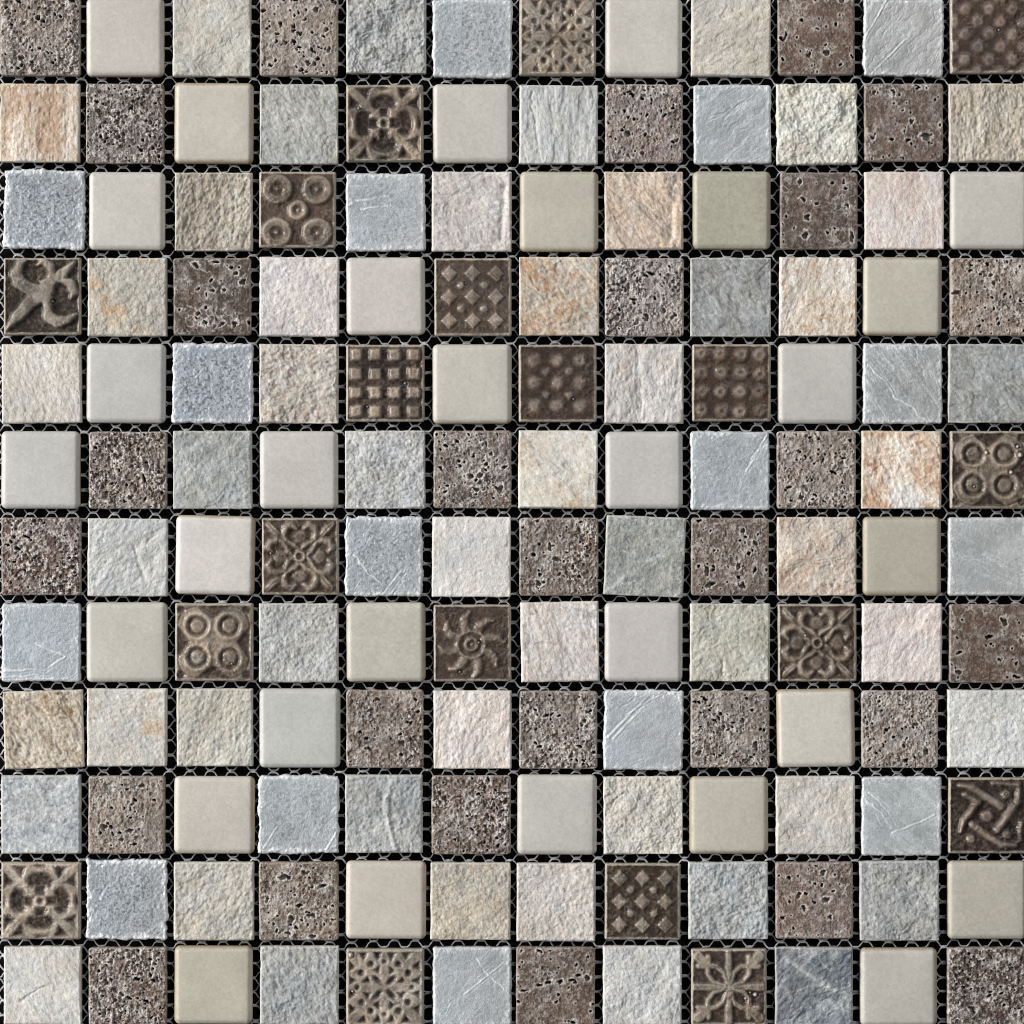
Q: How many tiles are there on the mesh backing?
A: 144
